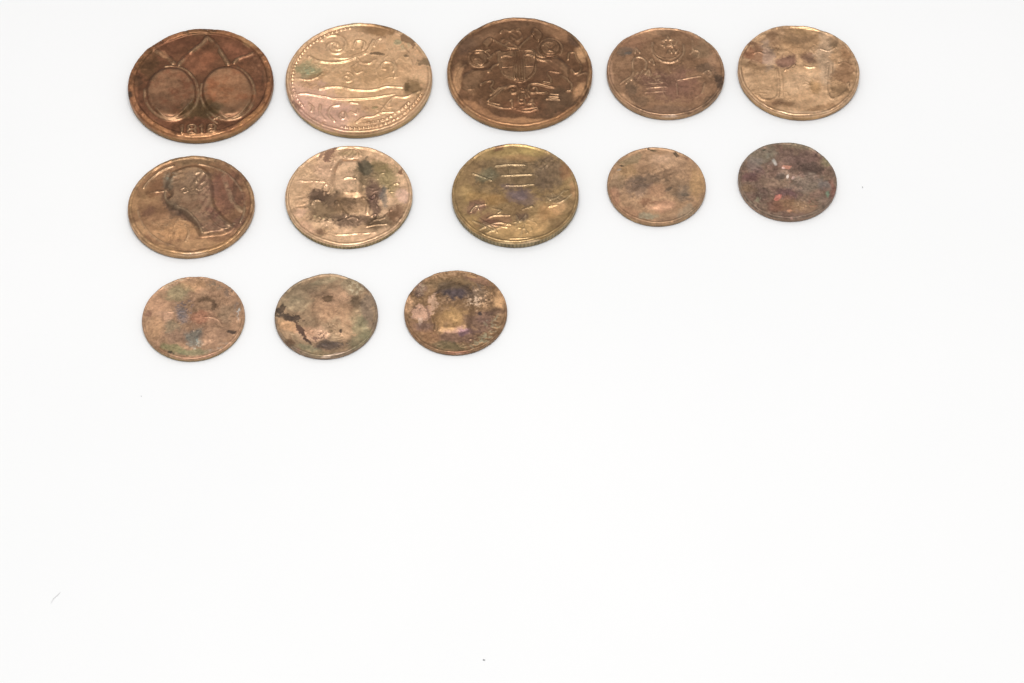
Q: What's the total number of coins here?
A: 13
